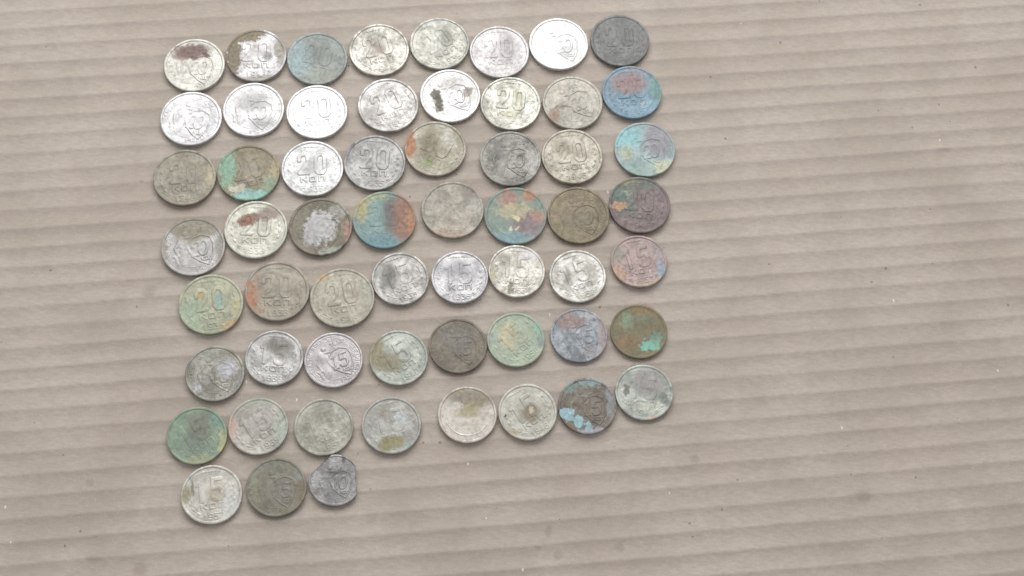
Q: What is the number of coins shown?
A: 59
